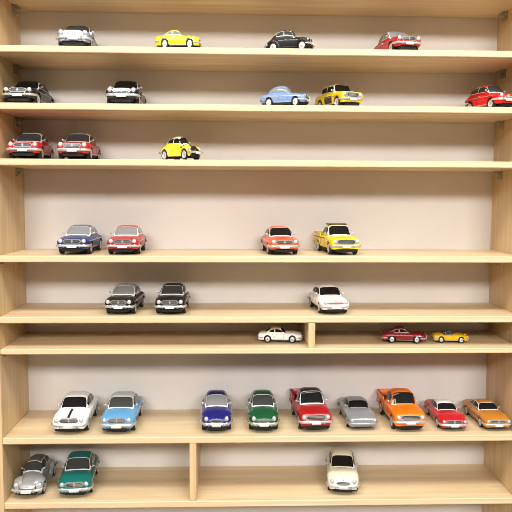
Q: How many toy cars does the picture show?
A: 34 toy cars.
